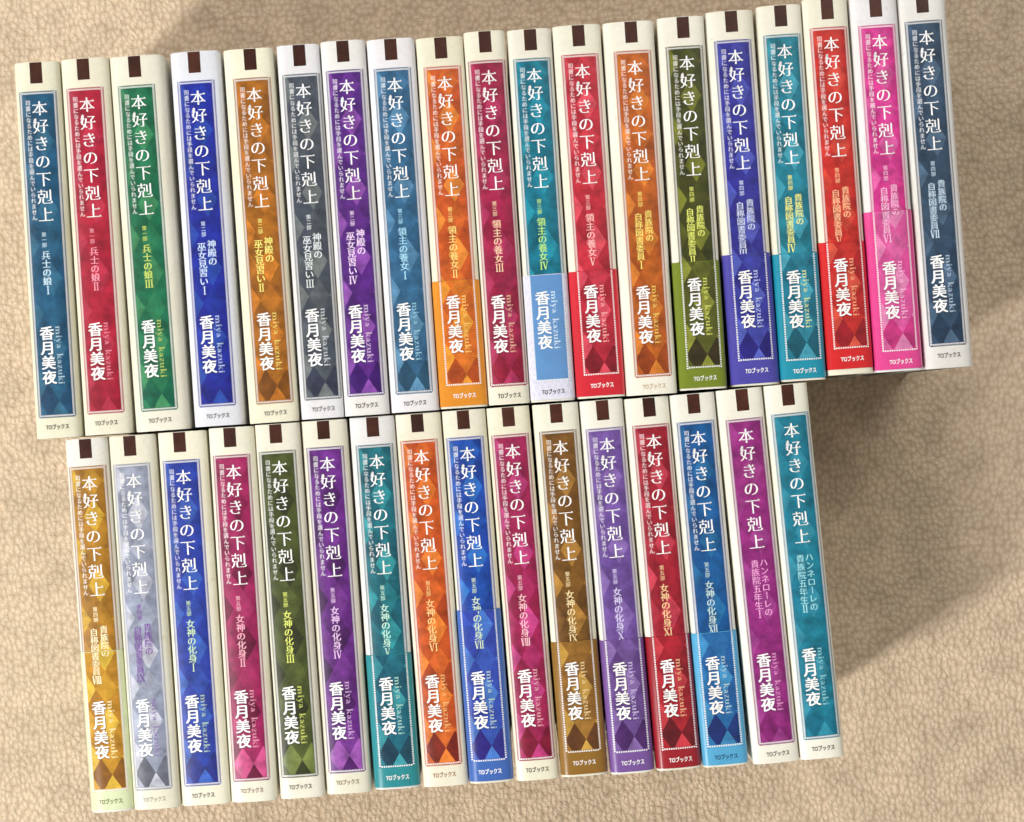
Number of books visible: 35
